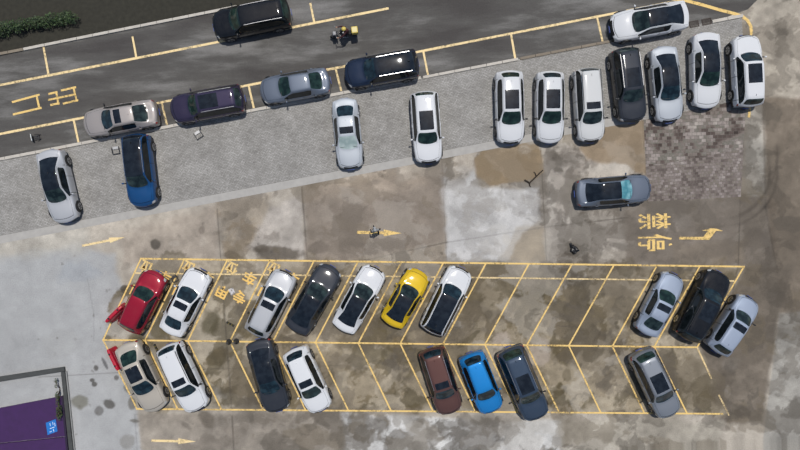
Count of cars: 36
